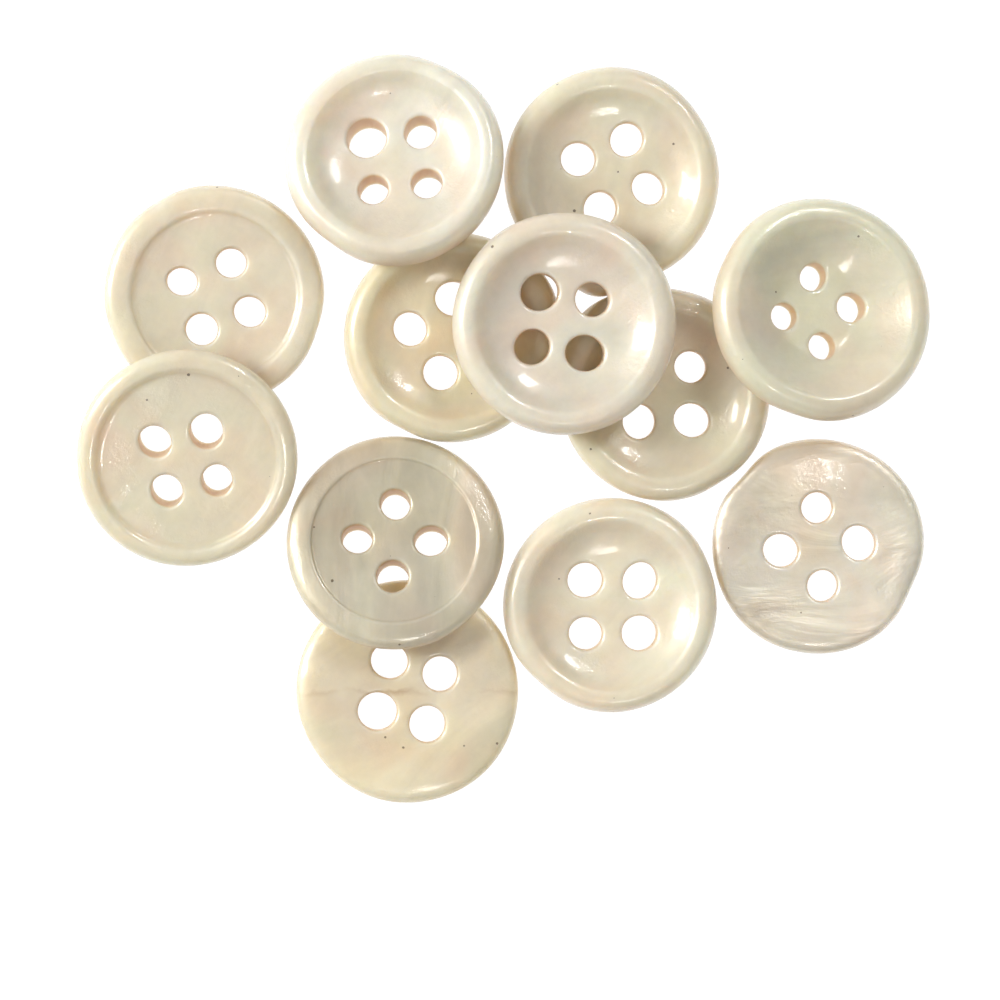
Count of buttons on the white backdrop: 12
